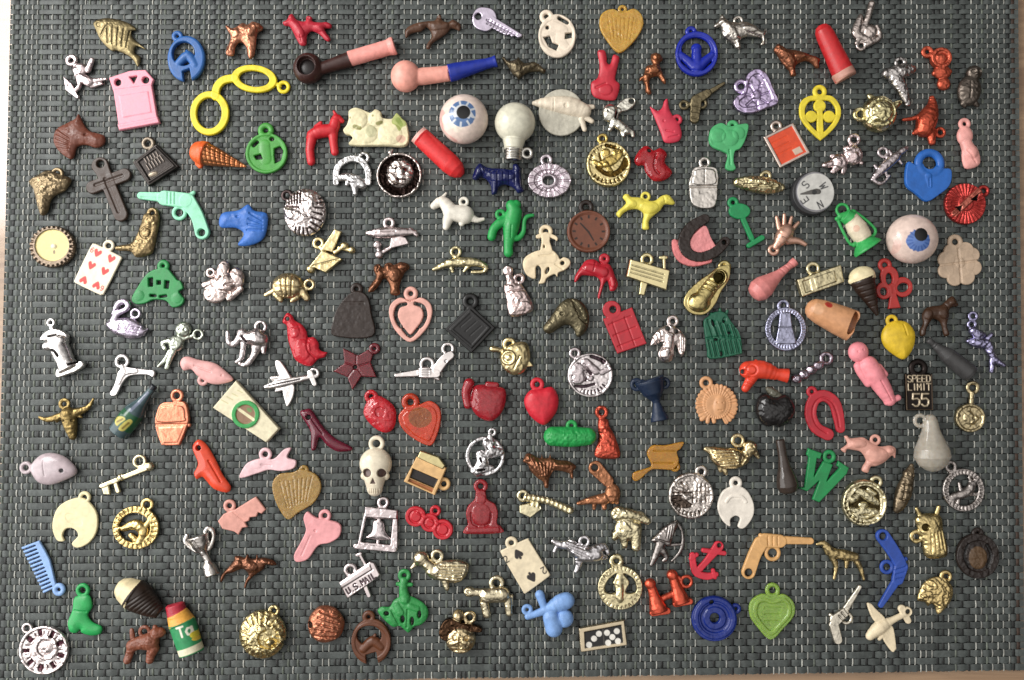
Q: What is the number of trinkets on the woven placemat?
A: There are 200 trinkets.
